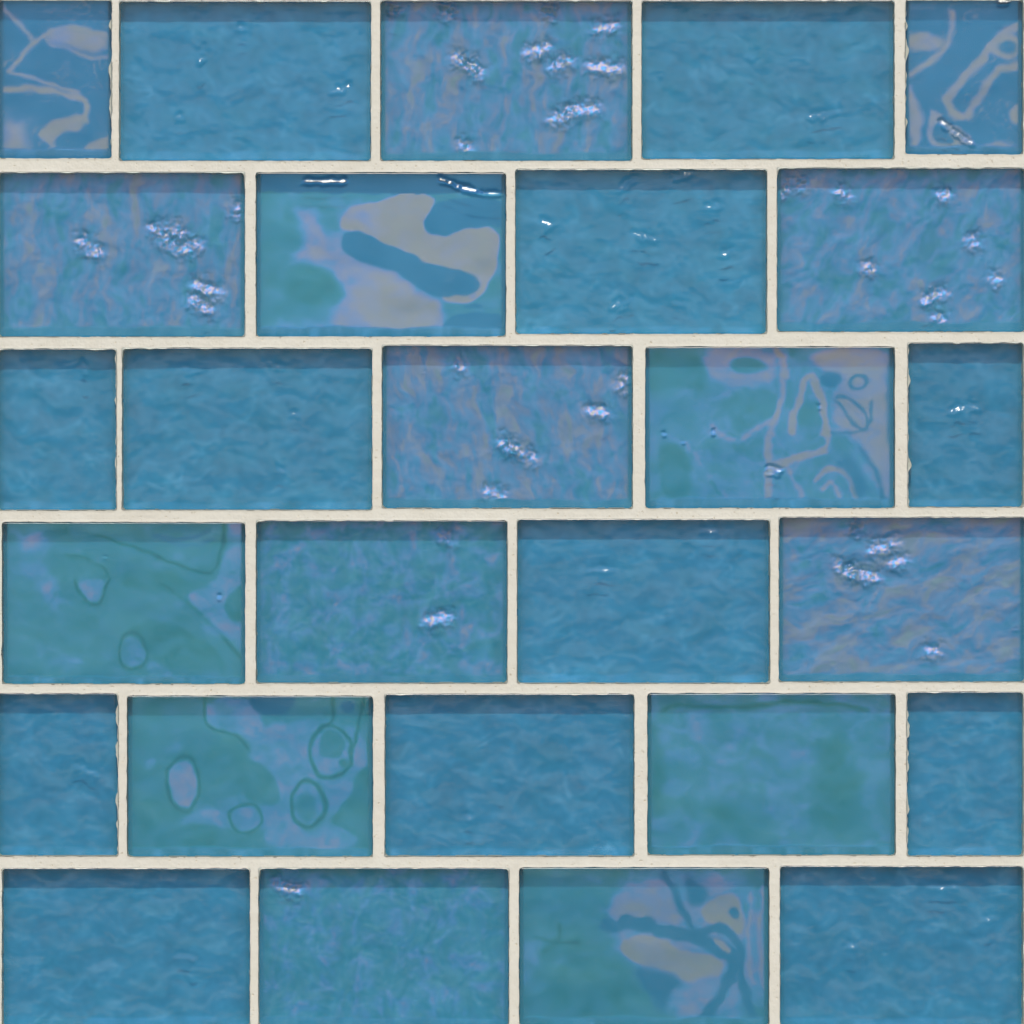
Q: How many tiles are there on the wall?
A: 27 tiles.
